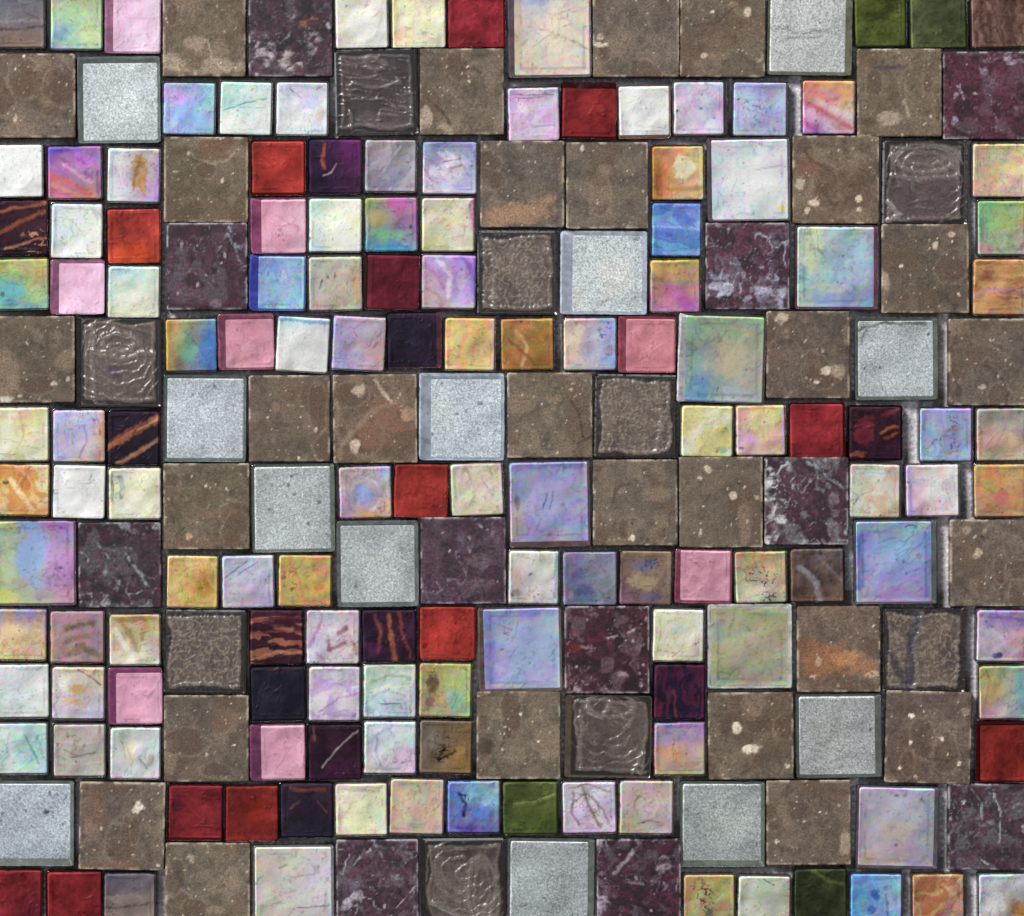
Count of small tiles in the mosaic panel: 126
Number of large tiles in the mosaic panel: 72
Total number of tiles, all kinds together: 198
